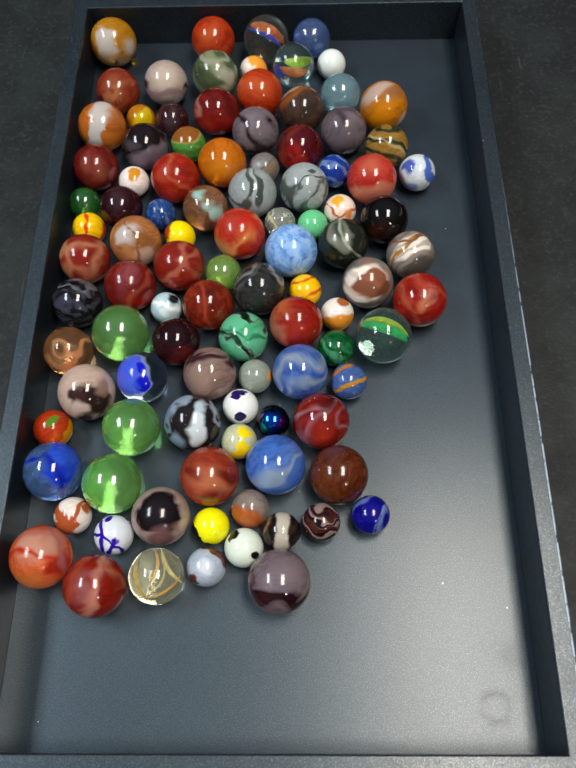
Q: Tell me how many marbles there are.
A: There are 100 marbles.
